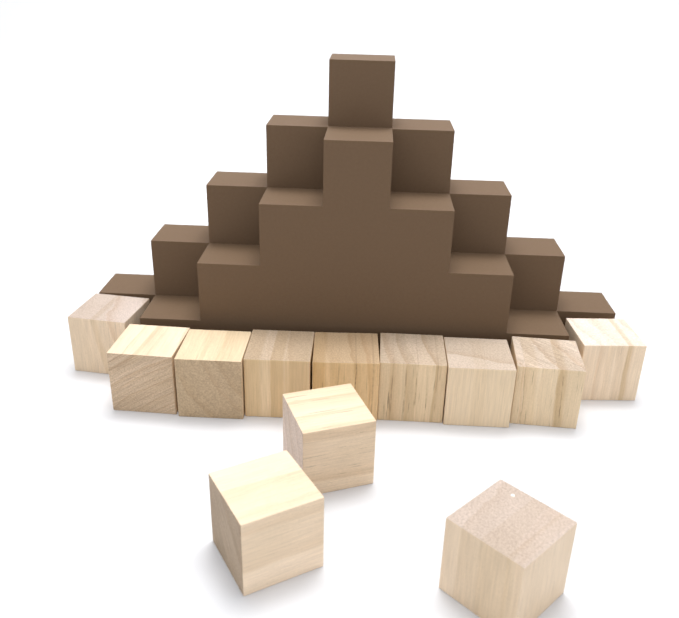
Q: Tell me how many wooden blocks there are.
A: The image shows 12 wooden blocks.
